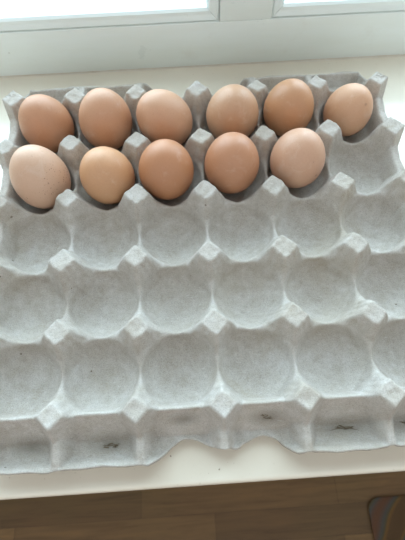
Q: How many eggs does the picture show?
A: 11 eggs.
